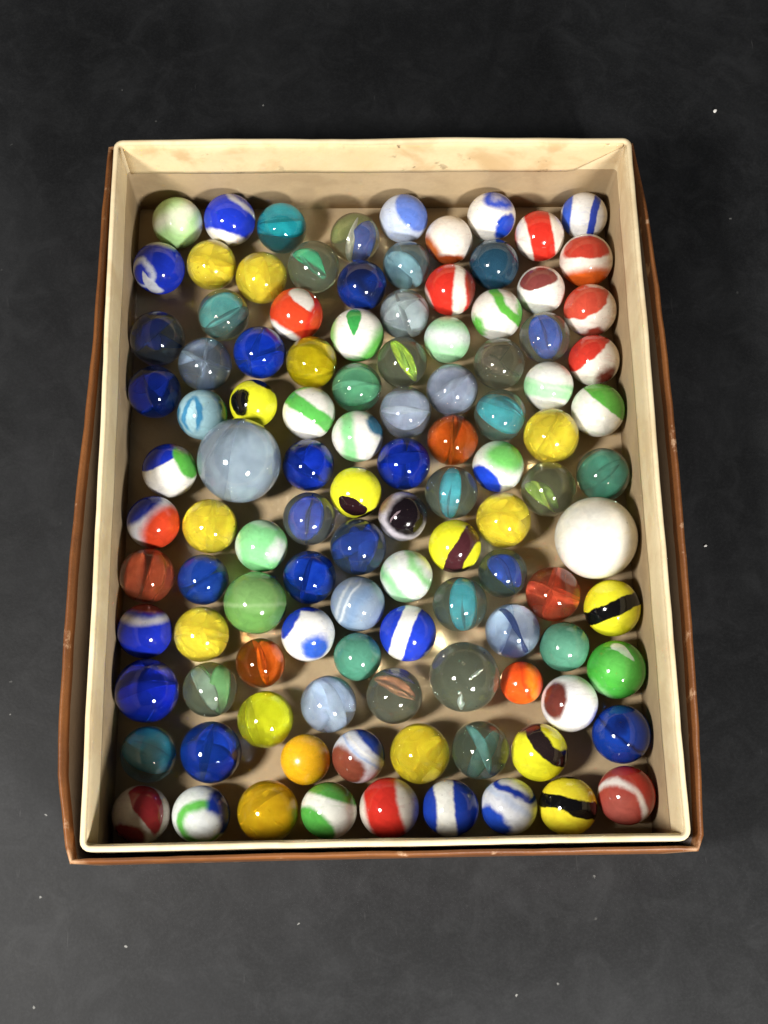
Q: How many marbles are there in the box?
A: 109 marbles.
